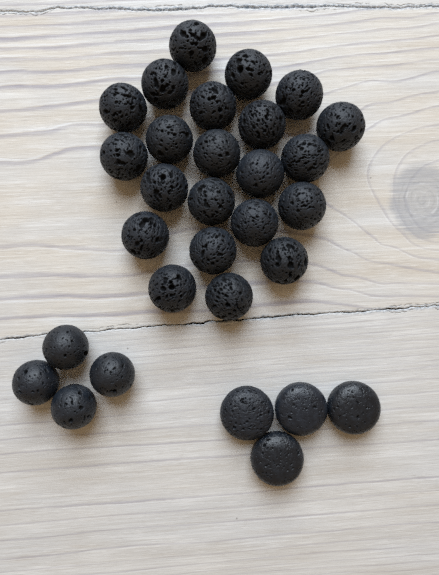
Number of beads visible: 30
